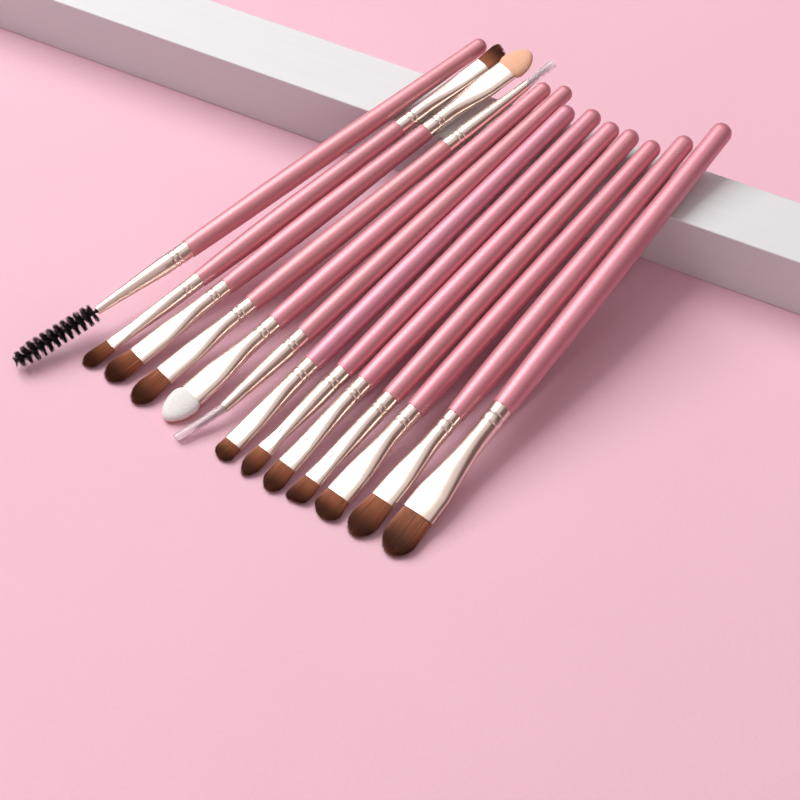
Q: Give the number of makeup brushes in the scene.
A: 13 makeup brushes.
